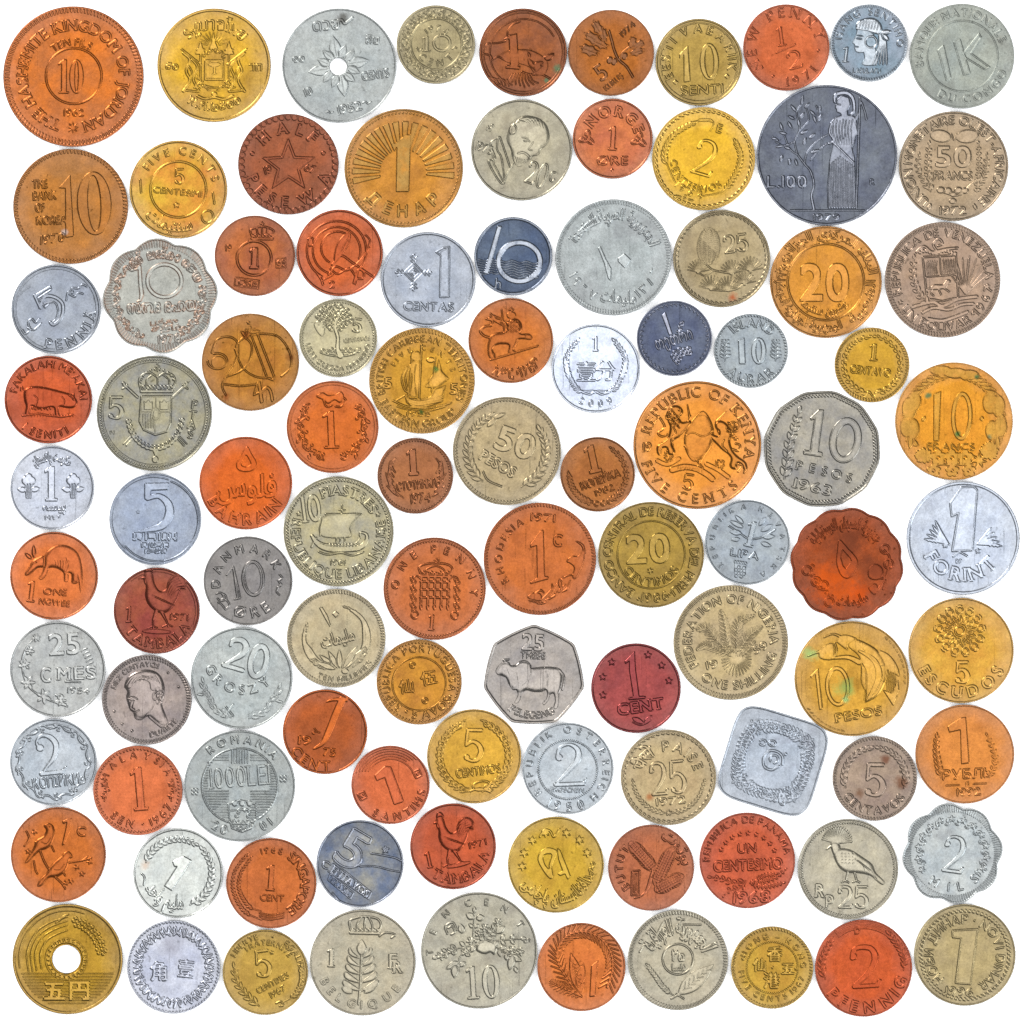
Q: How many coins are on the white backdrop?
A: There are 100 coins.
